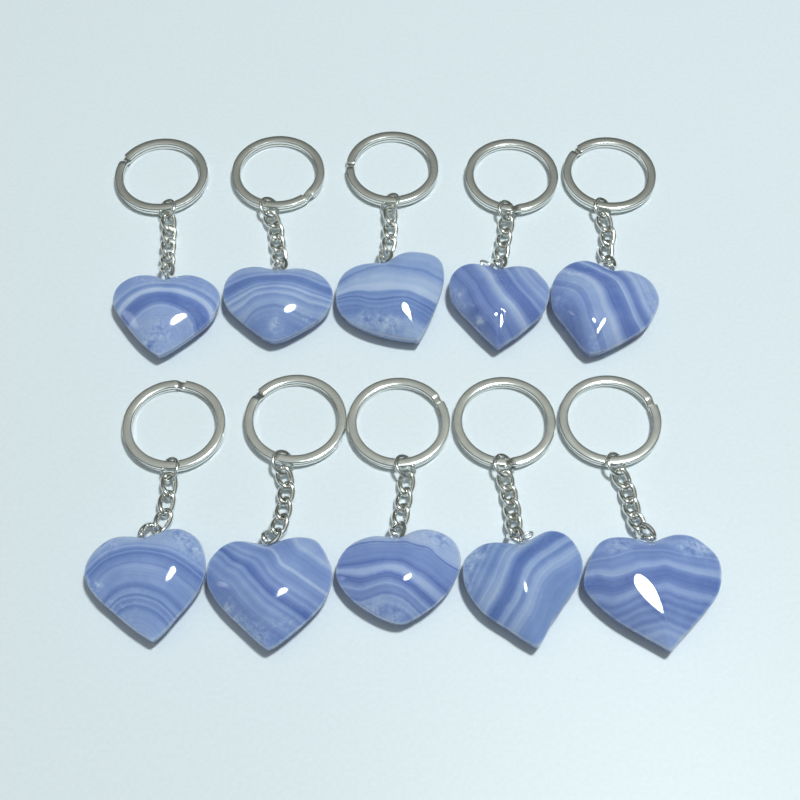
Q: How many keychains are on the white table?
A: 10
